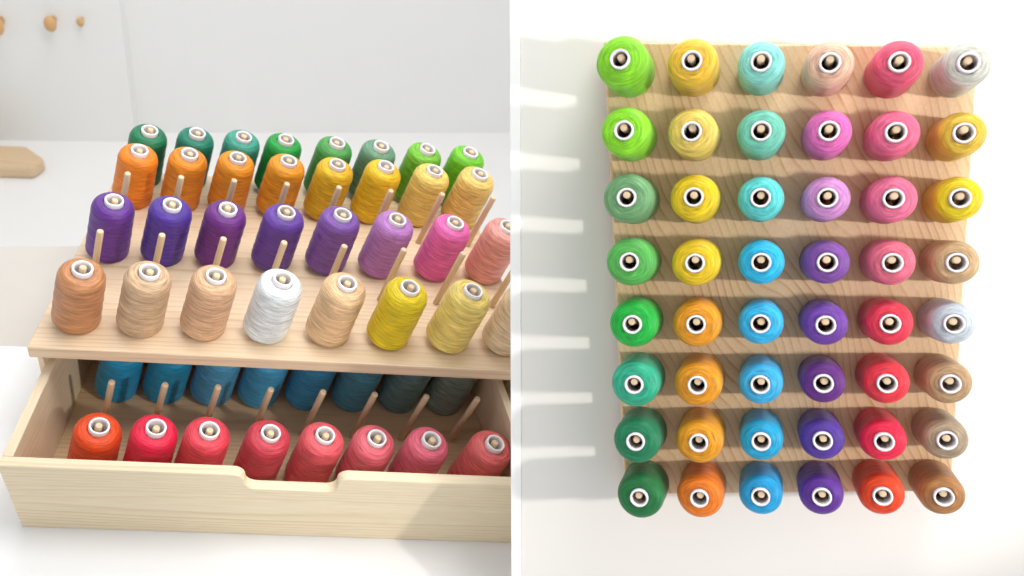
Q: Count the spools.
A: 96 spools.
